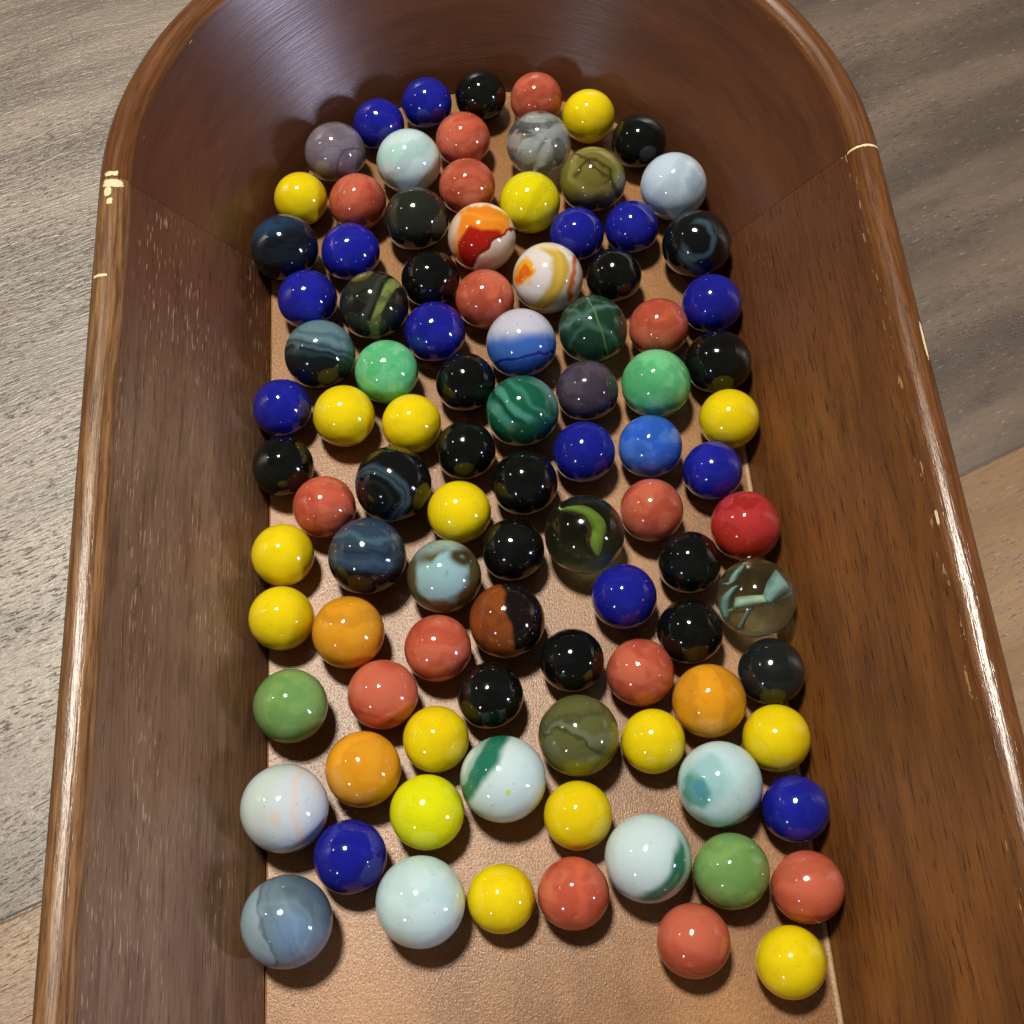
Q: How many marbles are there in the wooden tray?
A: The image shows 97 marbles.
